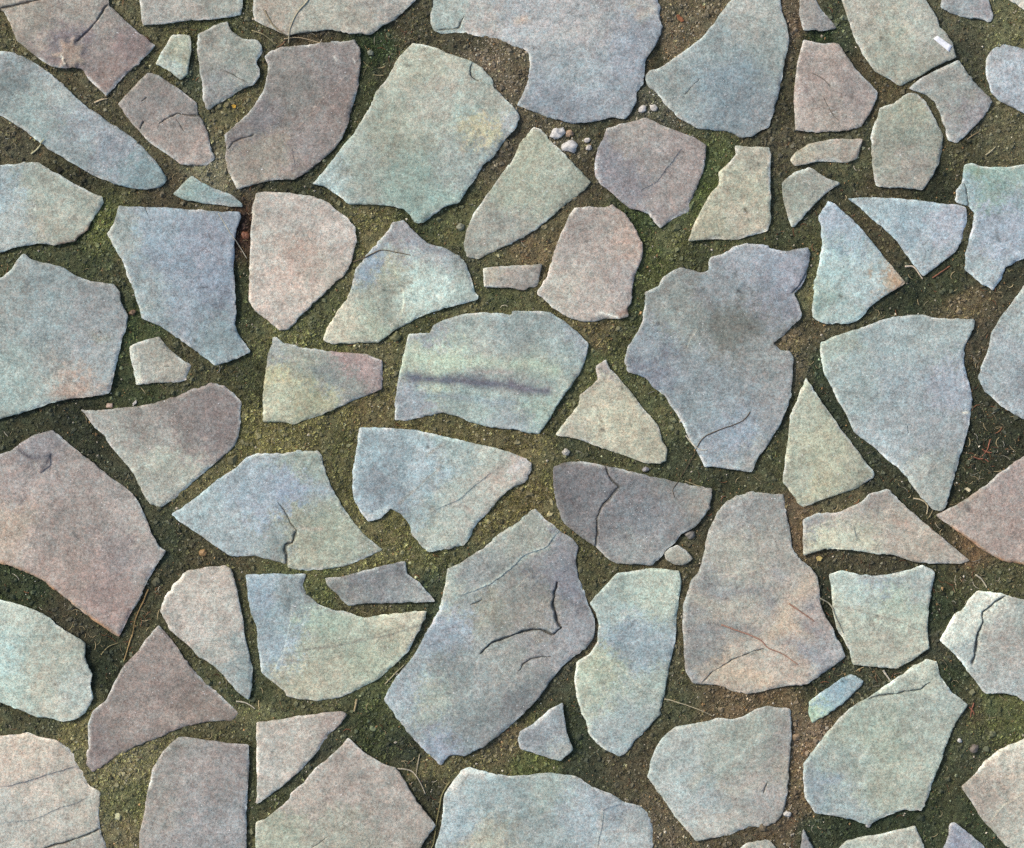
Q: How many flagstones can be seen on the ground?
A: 75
